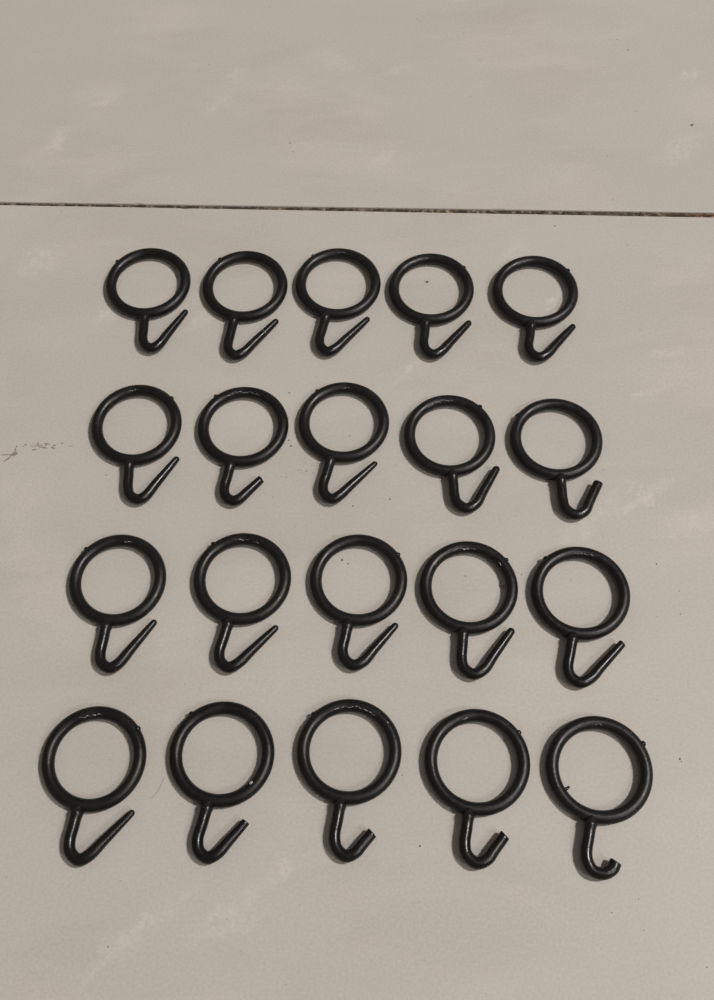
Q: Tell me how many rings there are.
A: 20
